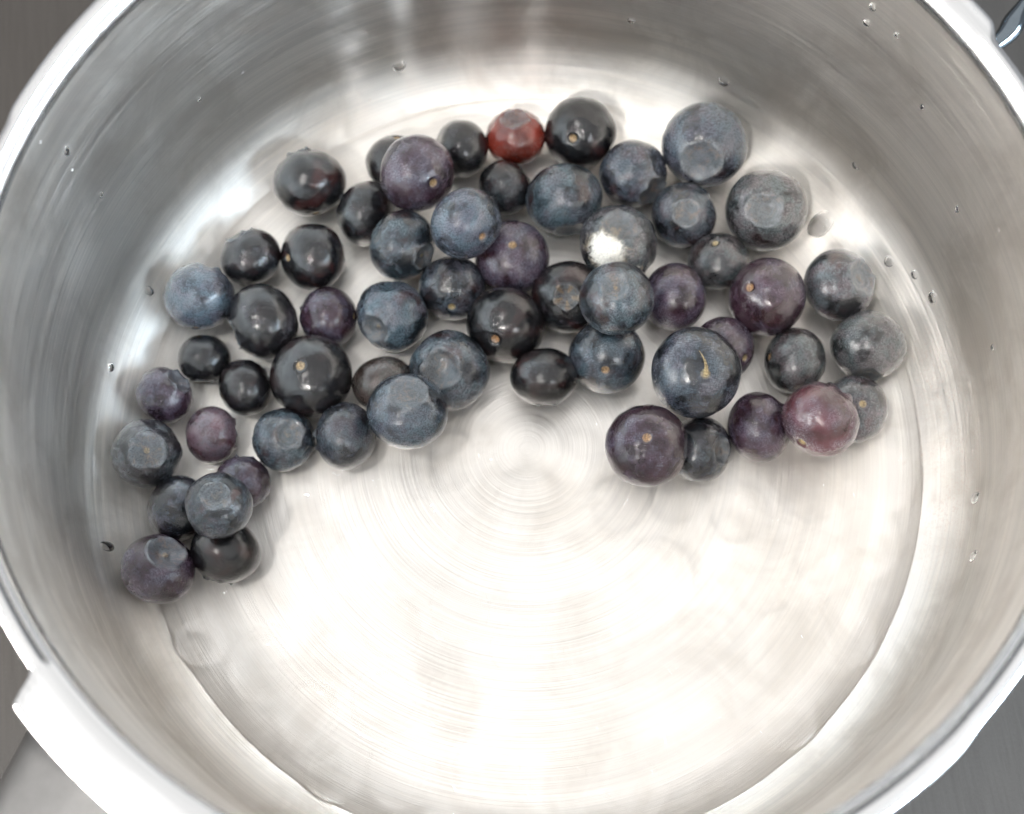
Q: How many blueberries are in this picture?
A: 58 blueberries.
